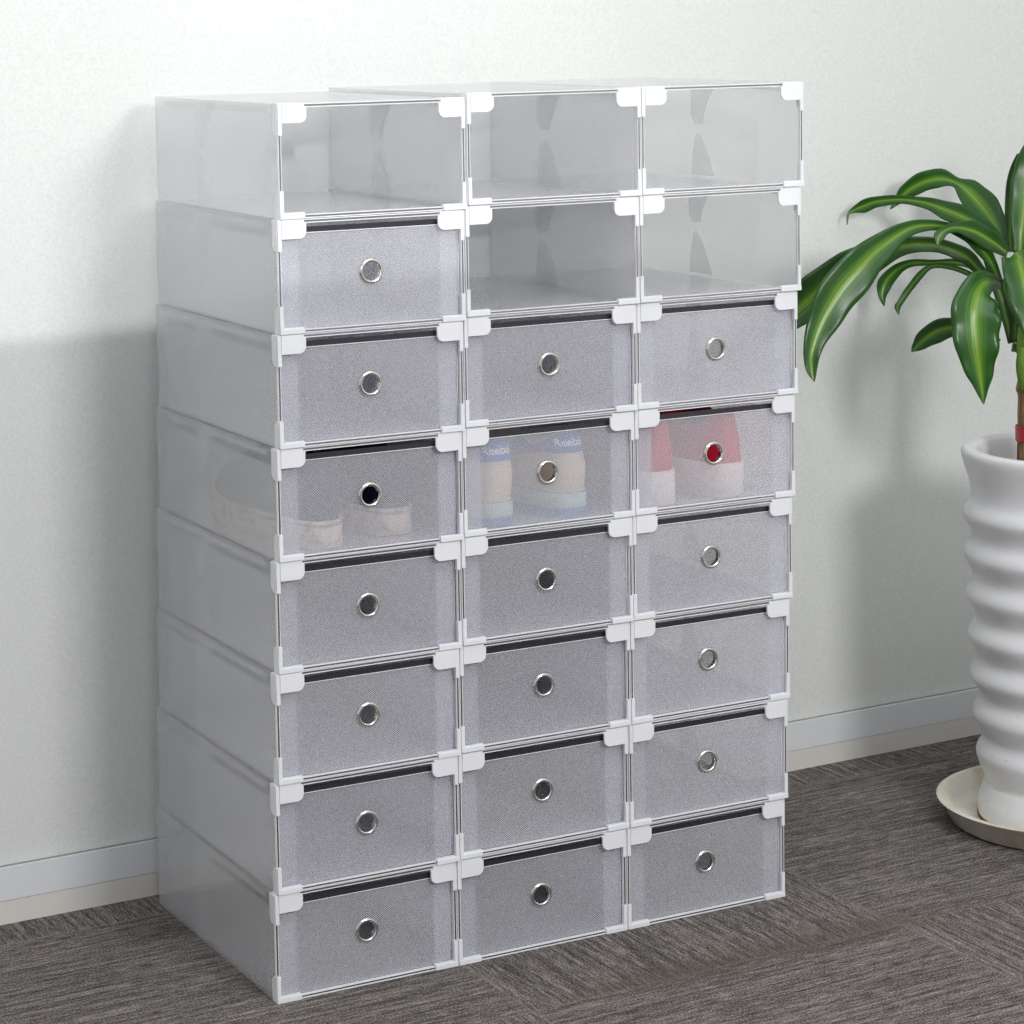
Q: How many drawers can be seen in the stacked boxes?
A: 19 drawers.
